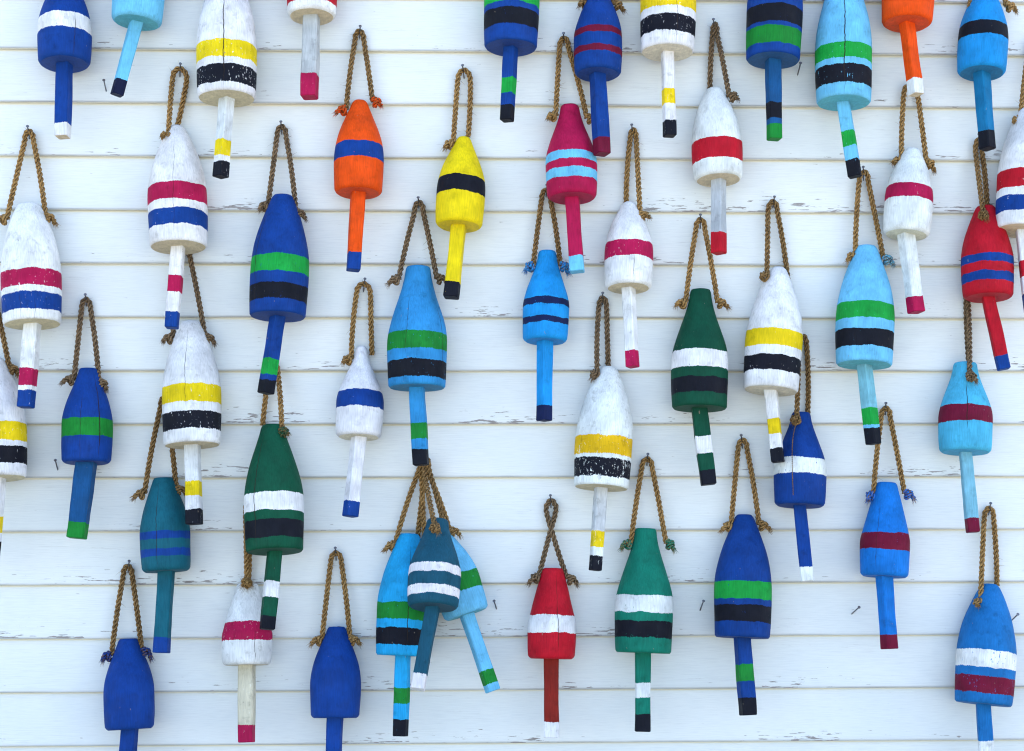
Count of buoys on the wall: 47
